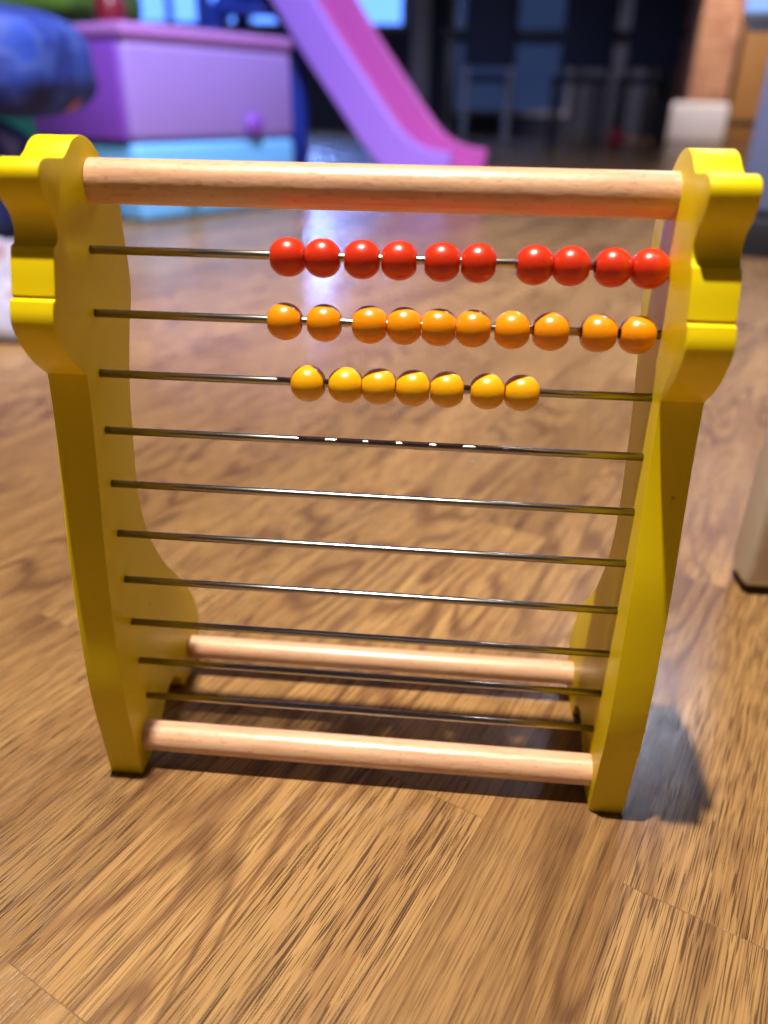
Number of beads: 27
